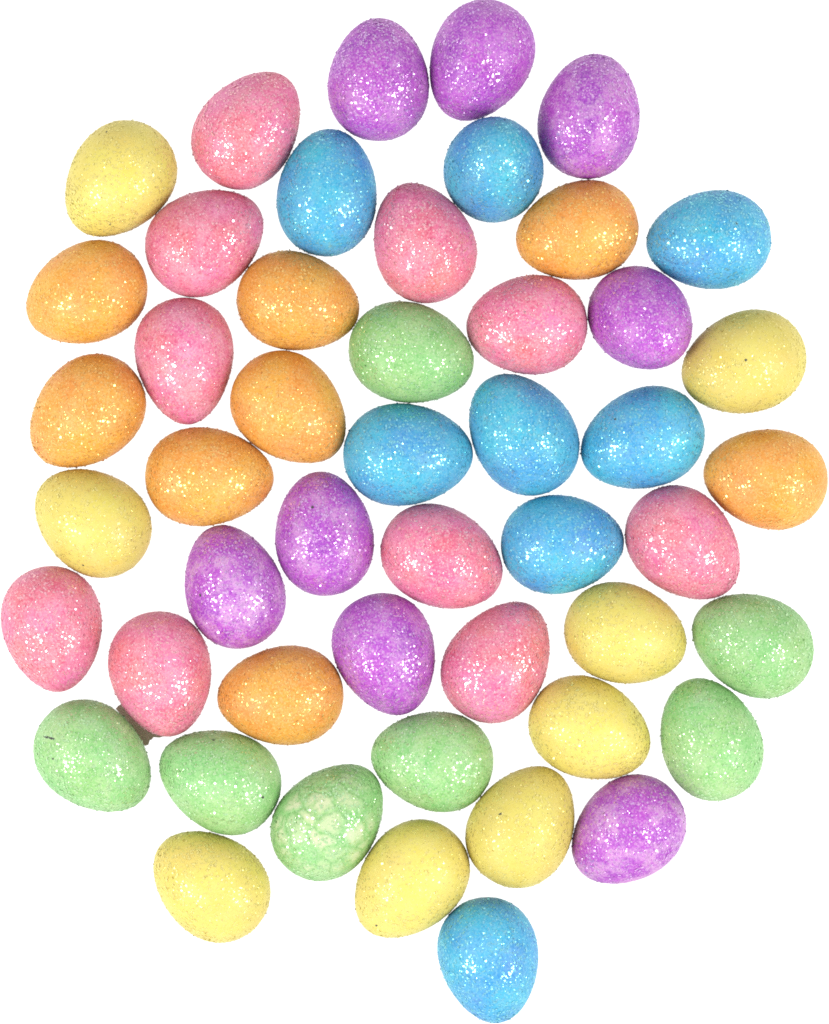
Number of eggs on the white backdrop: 49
